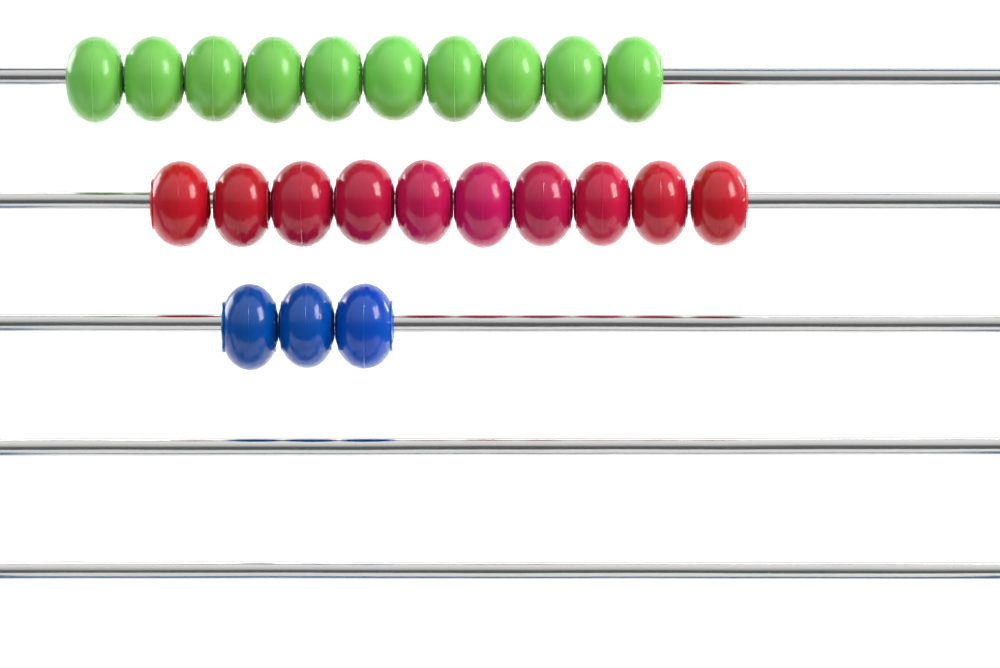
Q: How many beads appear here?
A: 23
